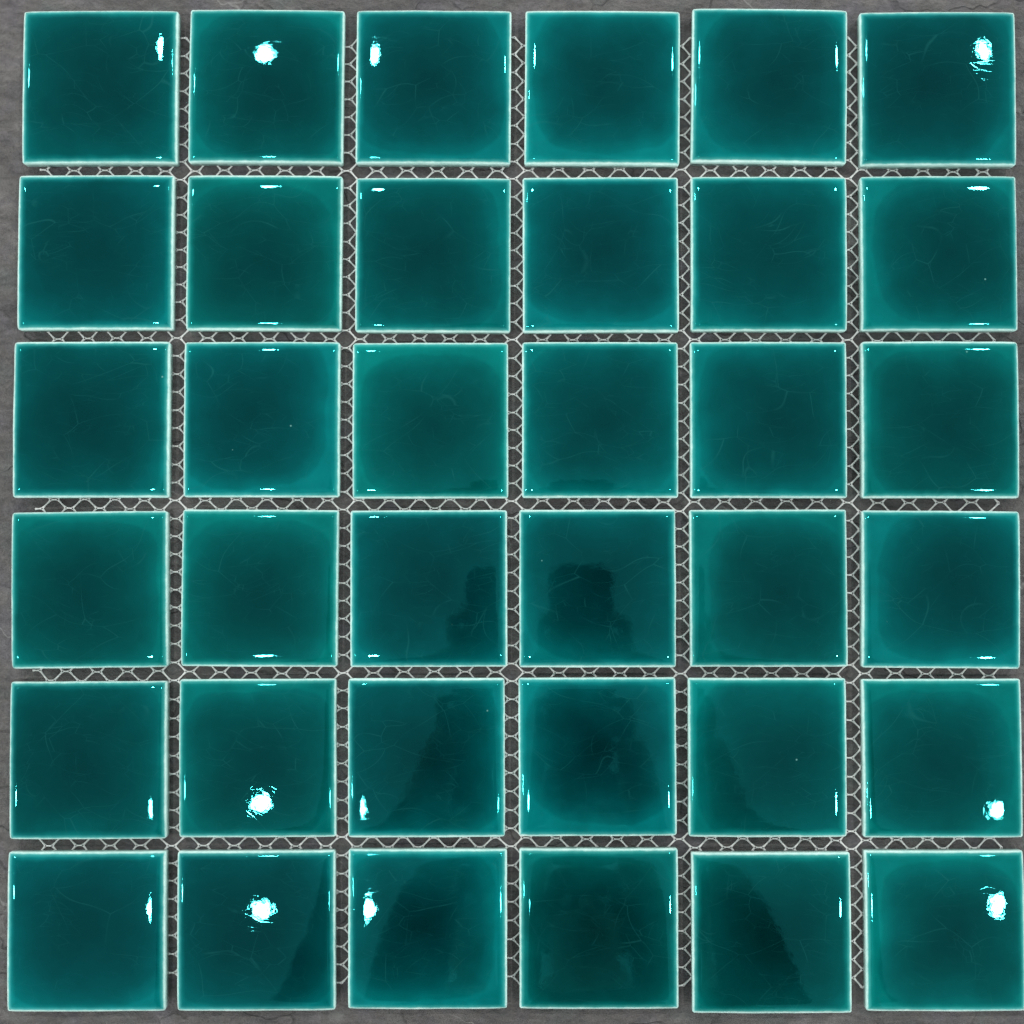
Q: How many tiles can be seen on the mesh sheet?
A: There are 36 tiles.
